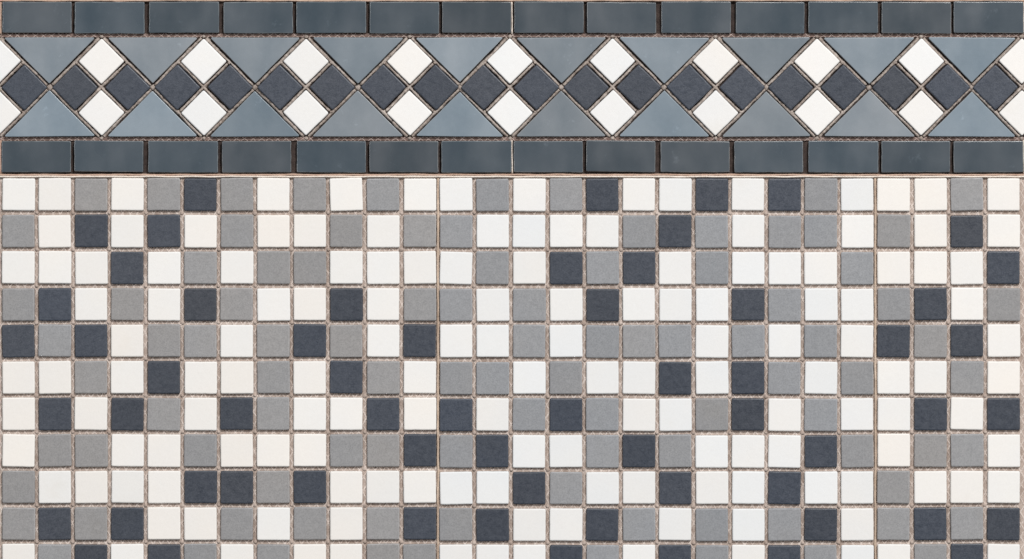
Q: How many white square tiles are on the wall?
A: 172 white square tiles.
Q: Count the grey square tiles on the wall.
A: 97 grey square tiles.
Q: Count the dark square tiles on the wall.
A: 81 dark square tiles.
